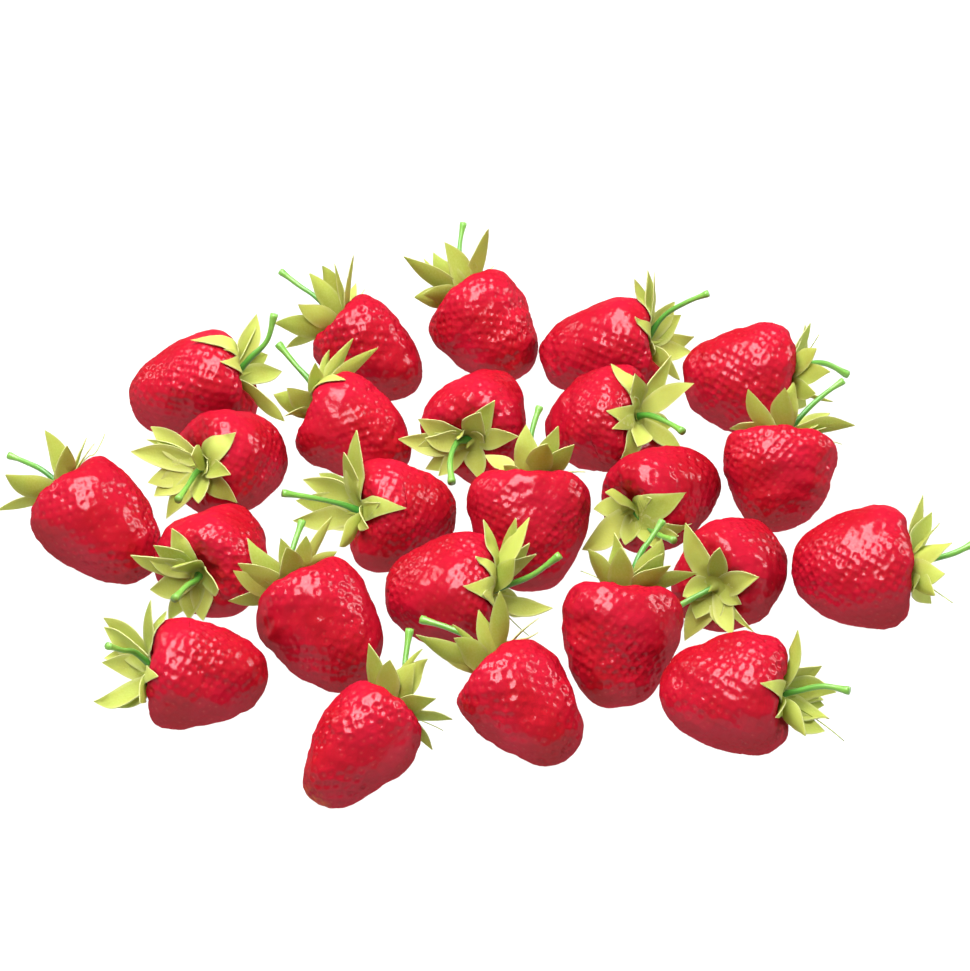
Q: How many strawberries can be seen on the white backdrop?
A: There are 24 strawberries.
